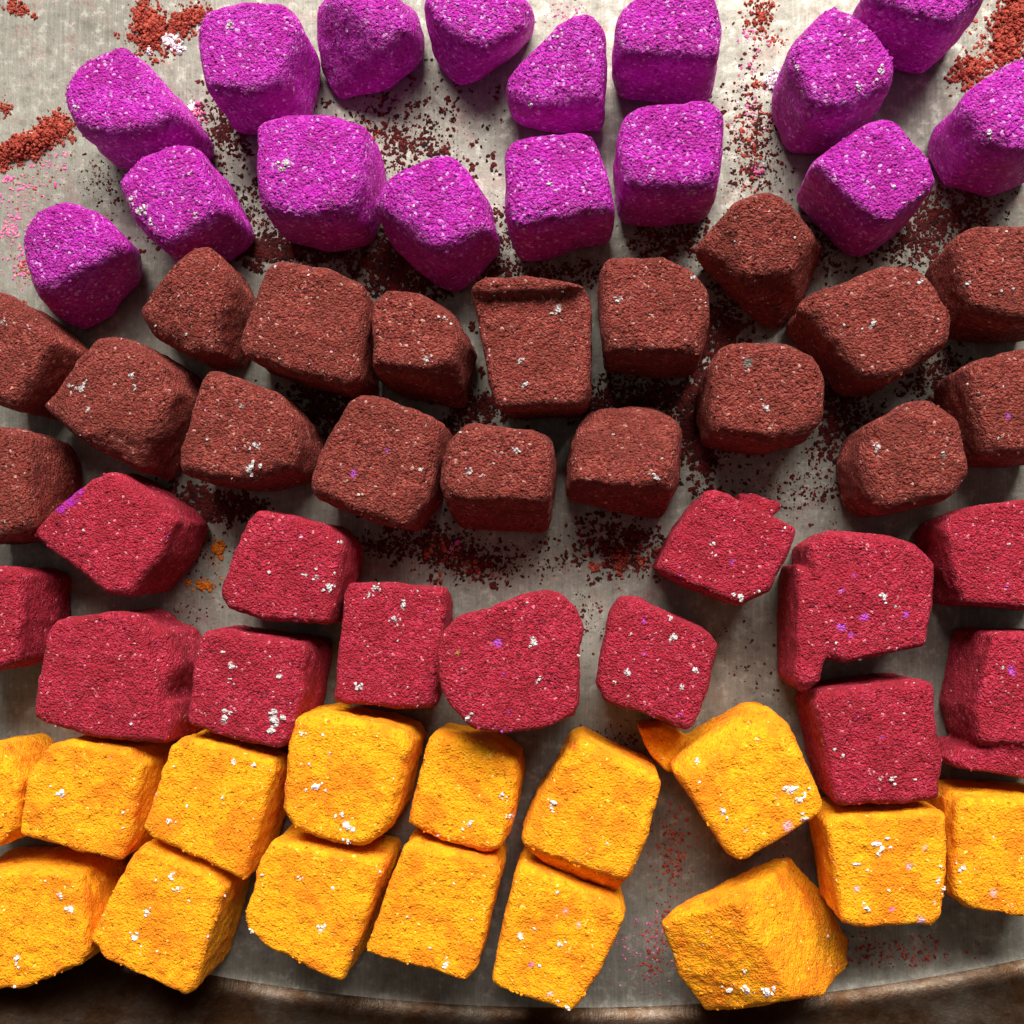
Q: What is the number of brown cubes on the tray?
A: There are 18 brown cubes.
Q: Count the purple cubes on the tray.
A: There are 16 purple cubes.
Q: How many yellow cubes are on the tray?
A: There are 15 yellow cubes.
